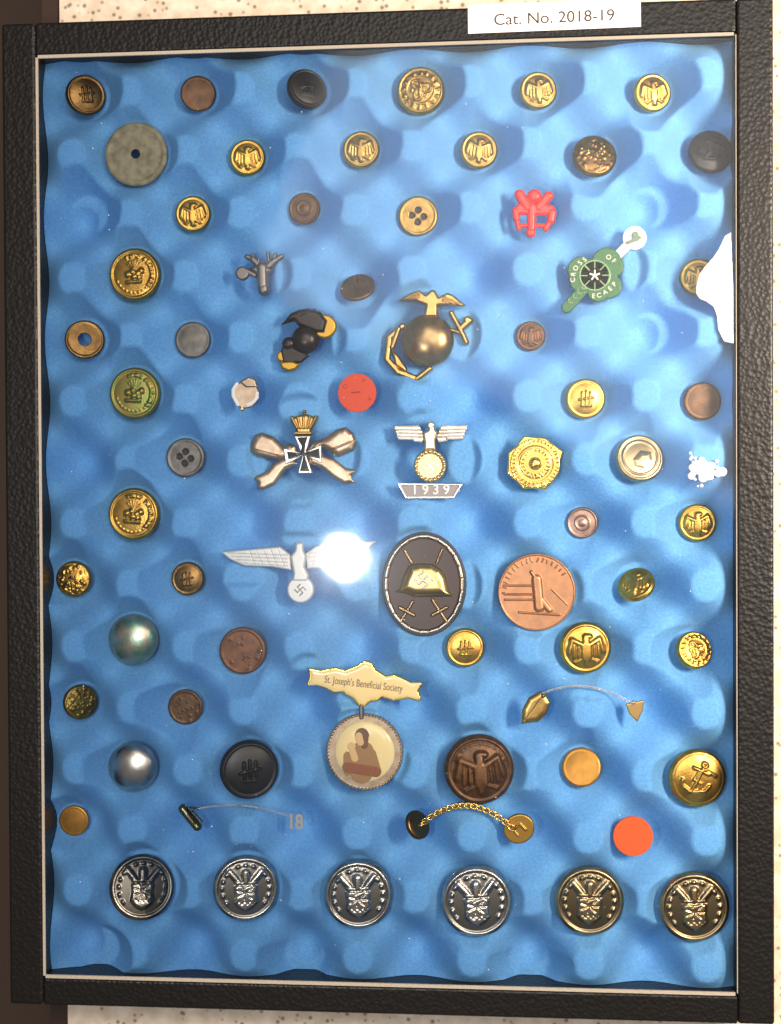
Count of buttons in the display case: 51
